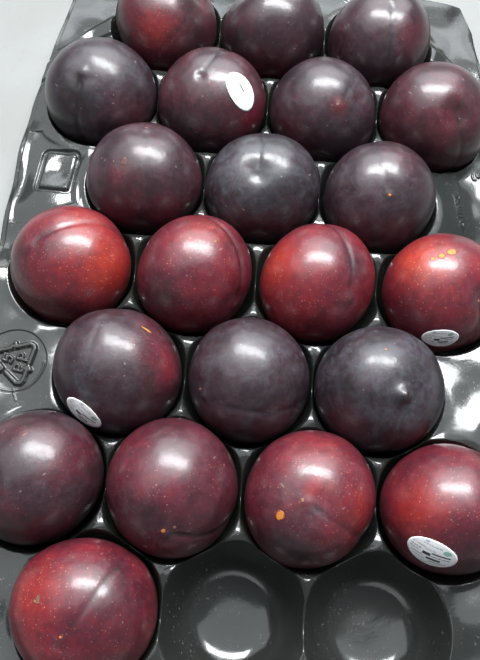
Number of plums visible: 22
